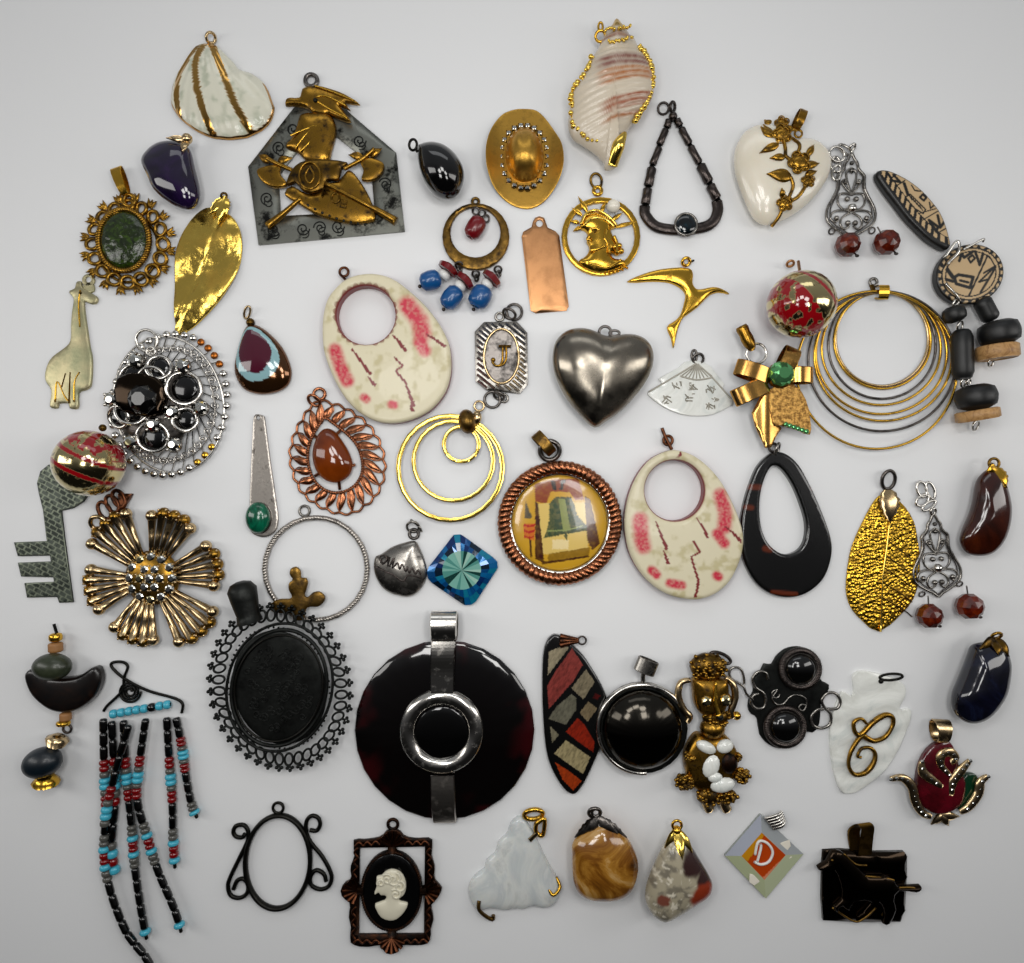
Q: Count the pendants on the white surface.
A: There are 60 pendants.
